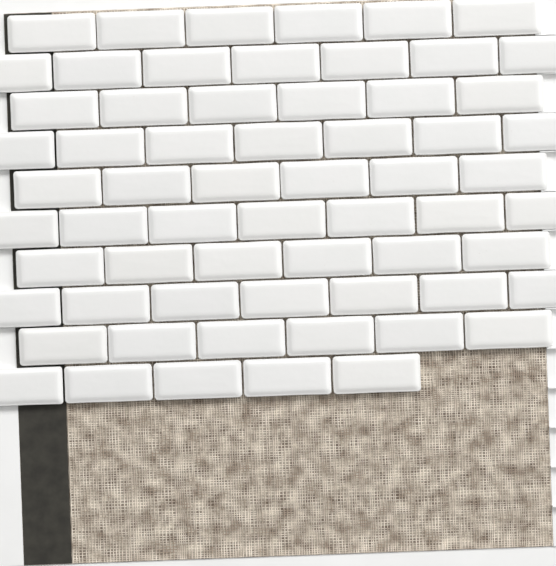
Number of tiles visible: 63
